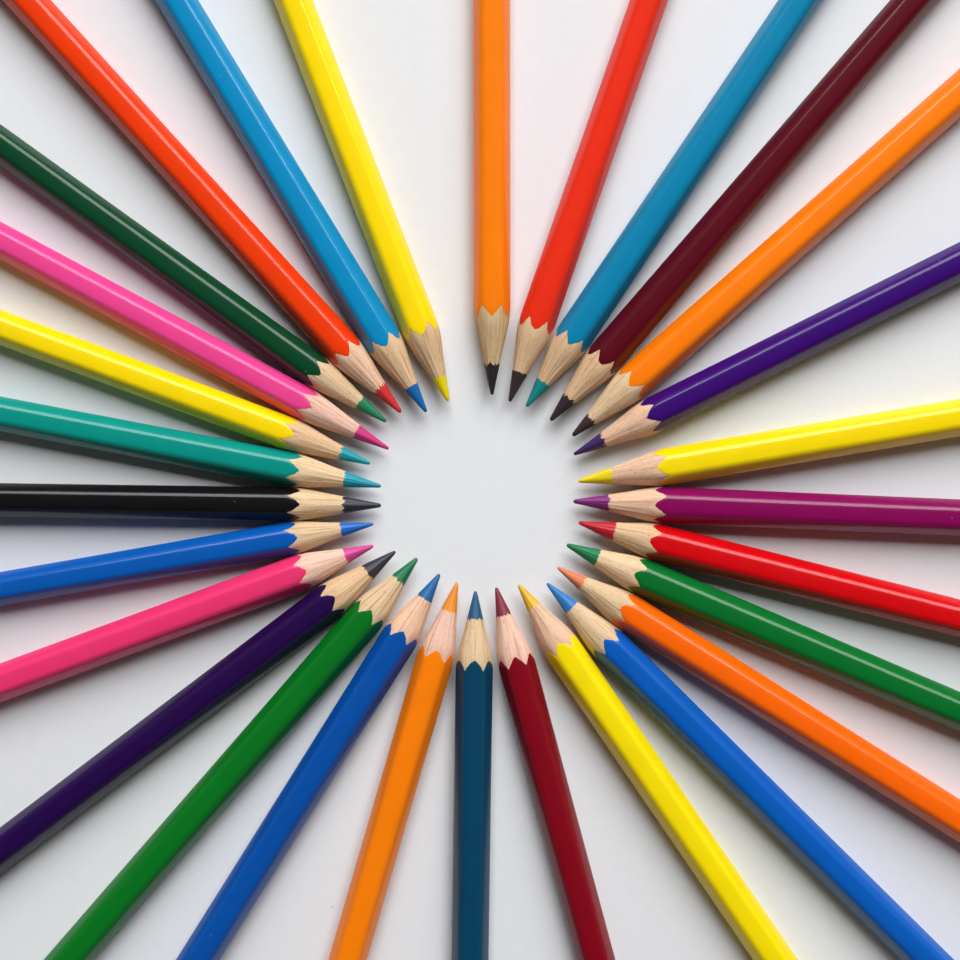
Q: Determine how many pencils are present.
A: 29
